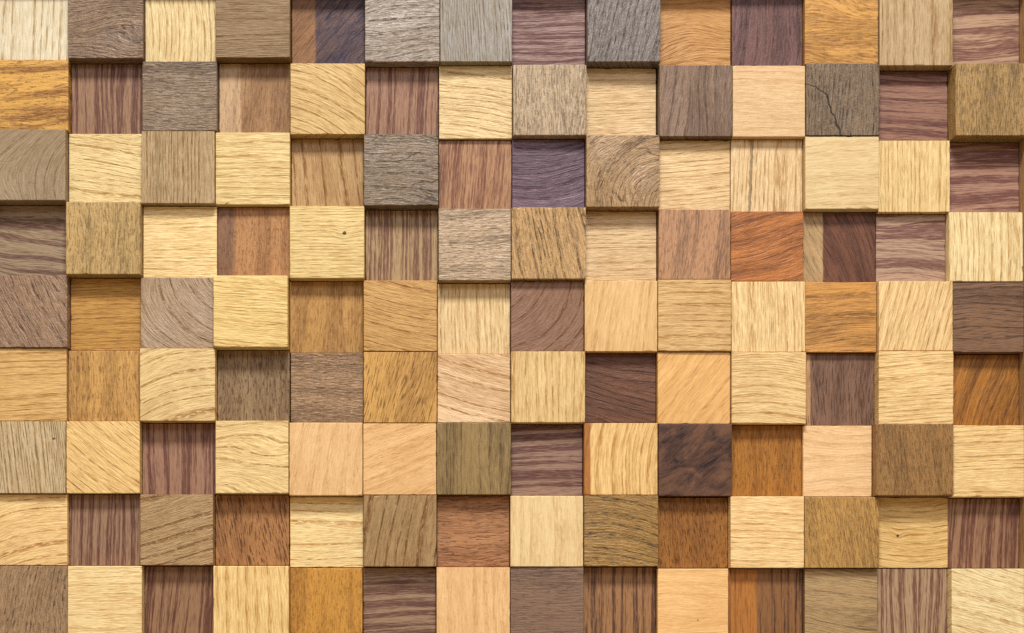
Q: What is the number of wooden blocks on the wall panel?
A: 126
